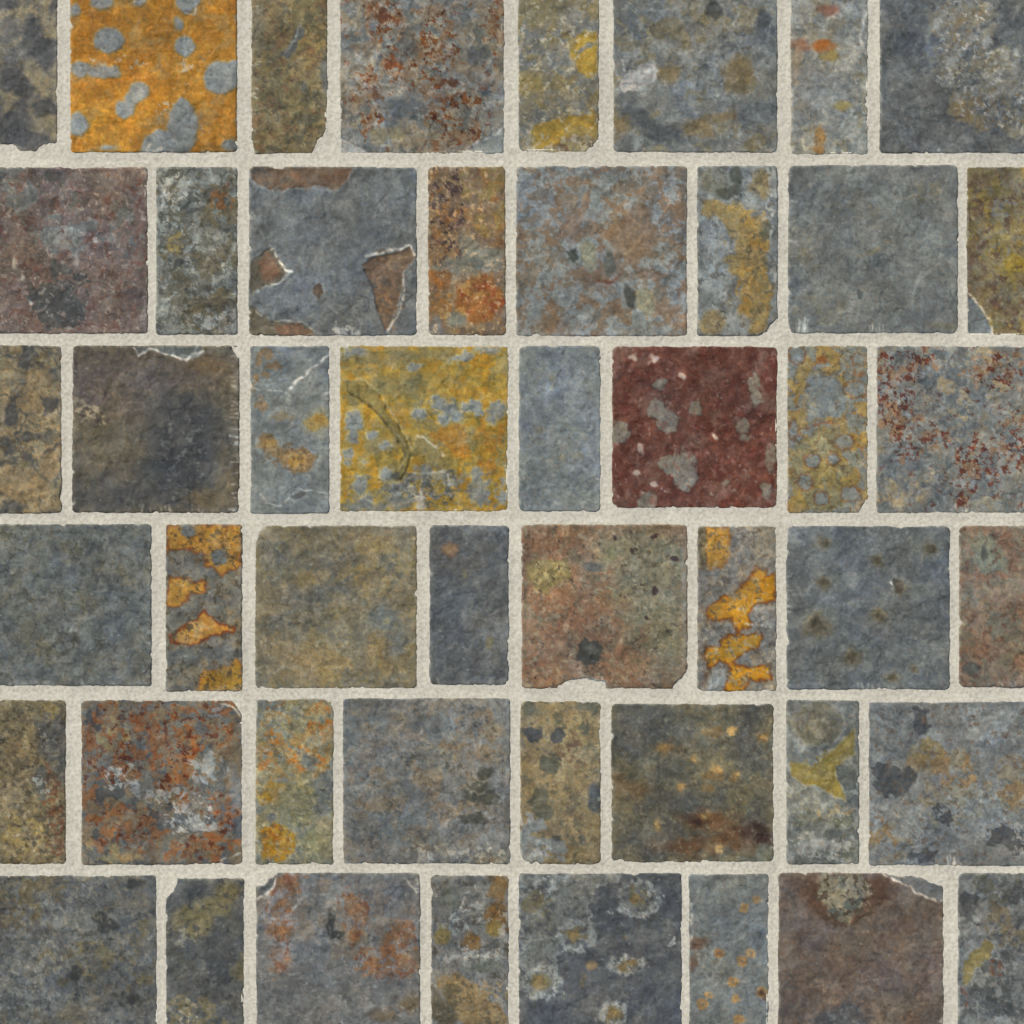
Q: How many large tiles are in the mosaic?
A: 24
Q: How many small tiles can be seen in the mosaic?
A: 24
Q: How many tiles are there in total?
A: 48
